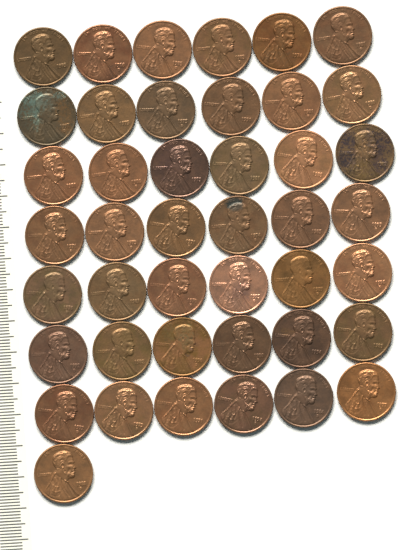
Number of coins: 43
